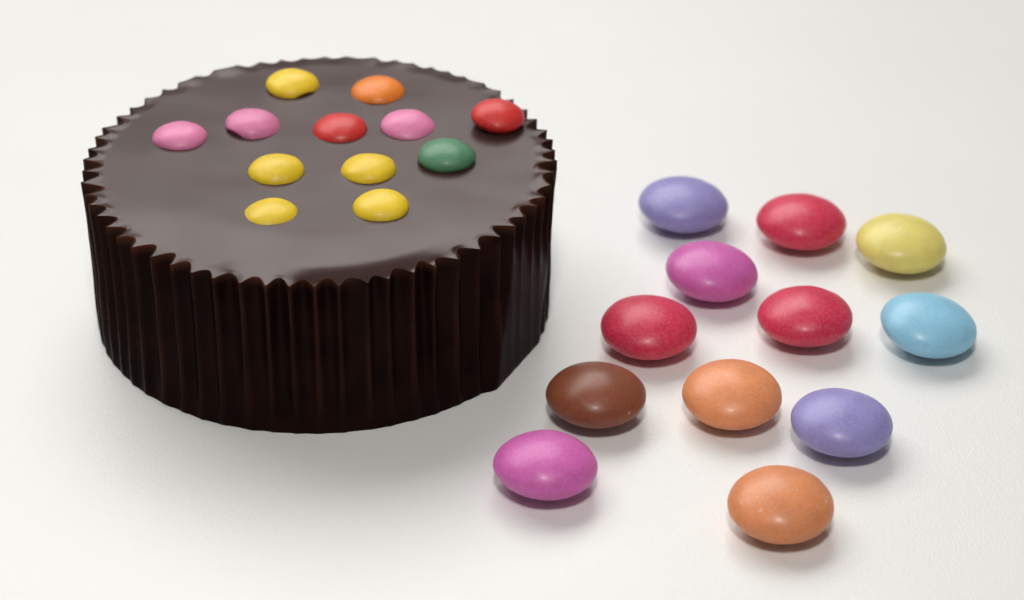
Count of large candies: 12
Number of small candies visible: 12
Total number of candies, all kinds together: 24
